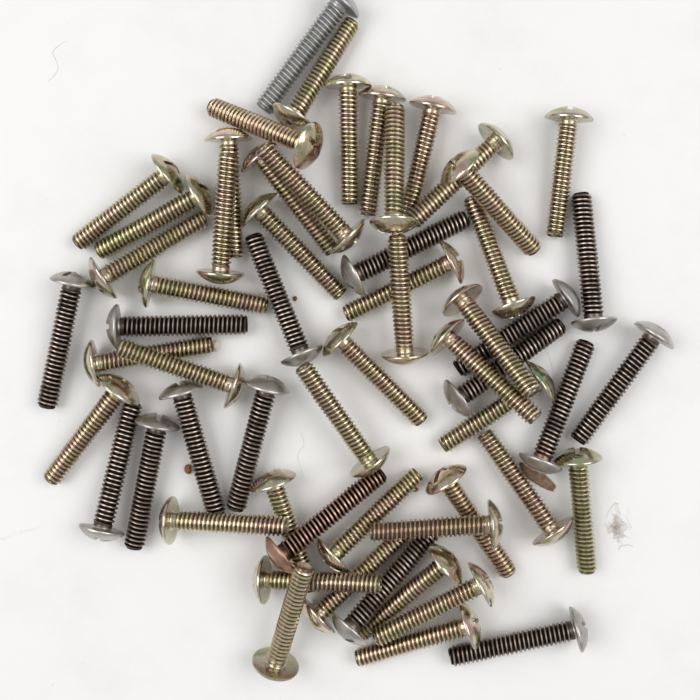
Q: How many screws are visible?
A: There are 59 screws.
